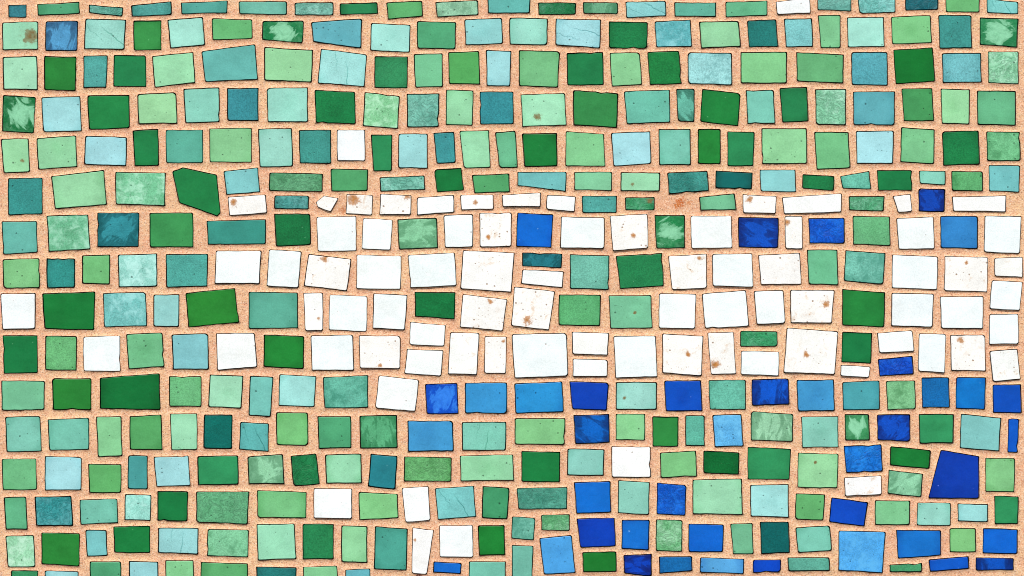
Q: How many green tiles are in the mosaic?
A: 164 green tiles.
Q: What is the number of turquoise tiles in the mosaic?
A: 117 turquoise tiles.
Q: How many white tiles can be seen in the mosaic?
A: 79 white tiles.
